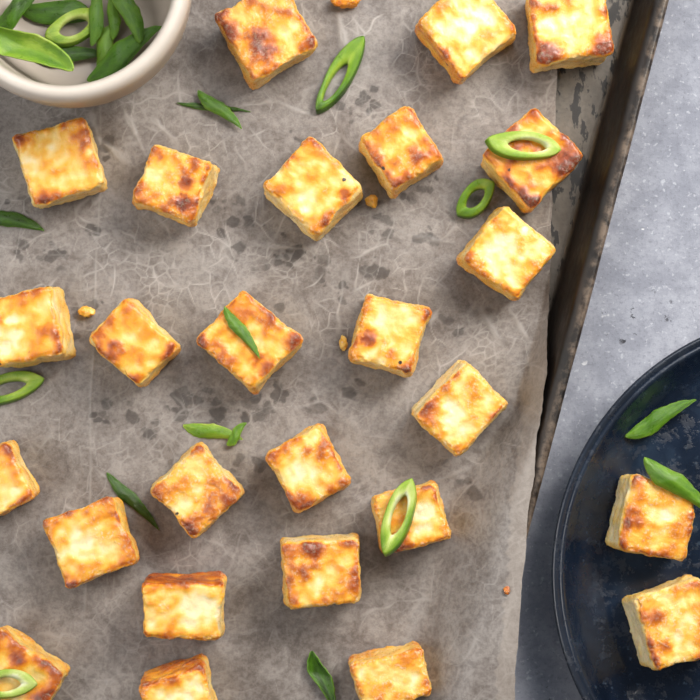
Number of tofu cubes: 26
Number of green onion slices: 24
